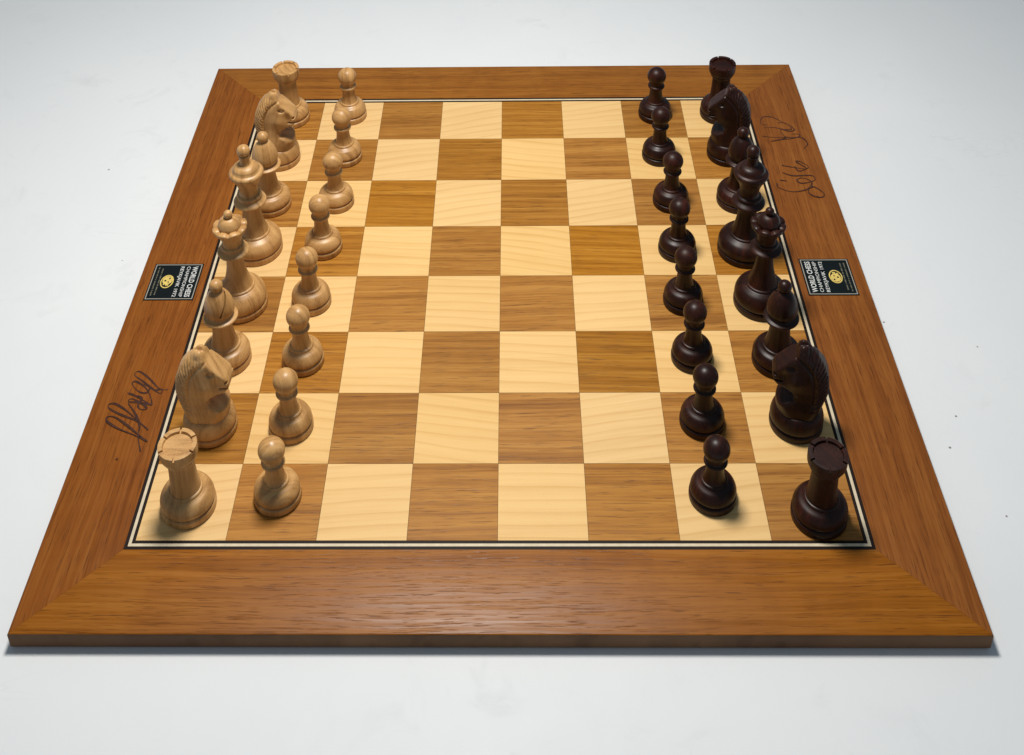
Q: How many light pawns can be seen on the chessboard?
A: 8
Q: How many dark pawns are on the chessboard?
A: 8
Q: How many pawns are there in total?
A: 16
